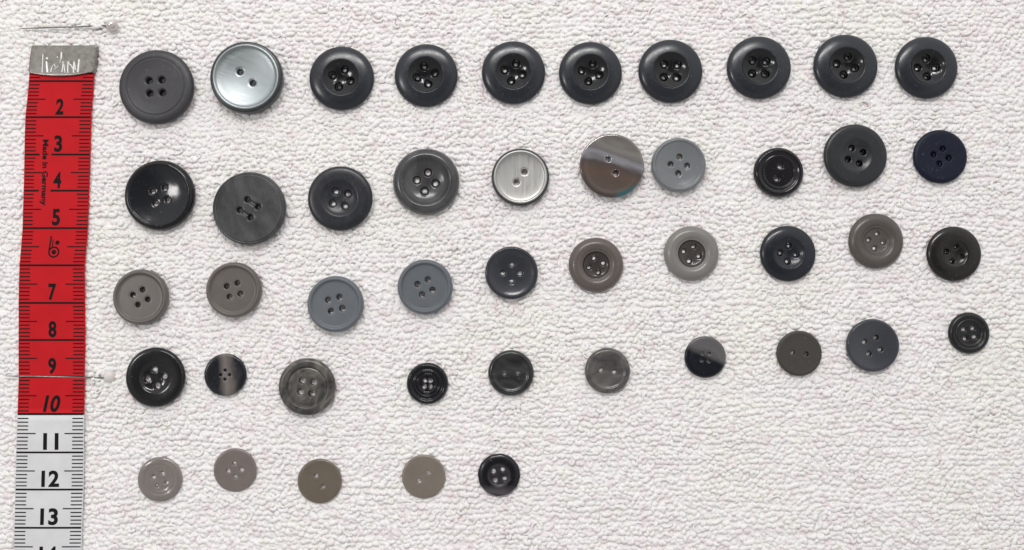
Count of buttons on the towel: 45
